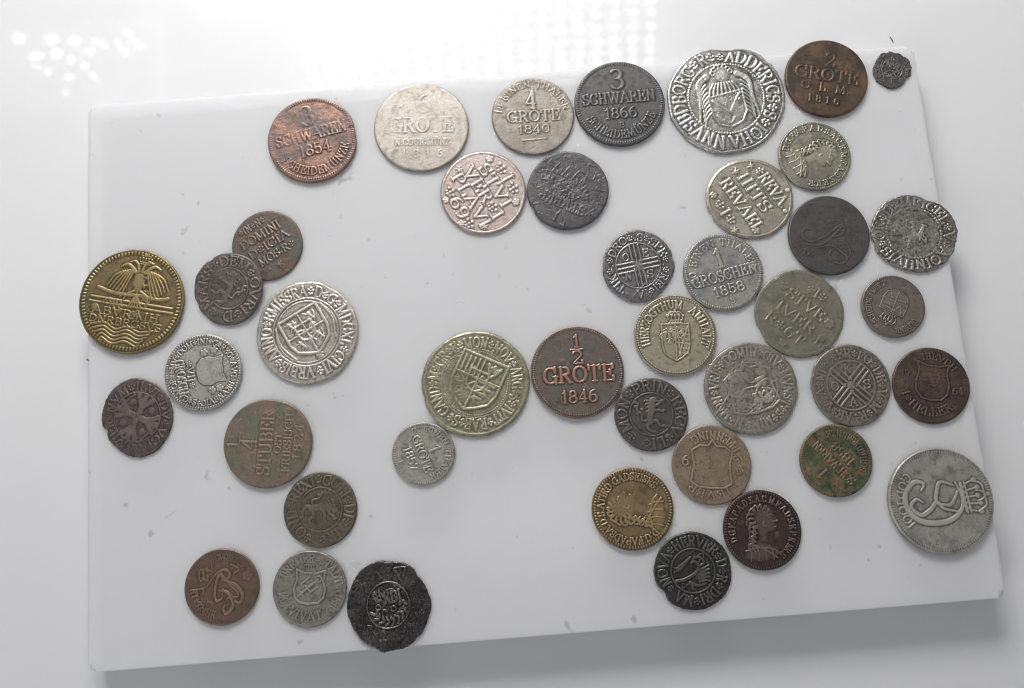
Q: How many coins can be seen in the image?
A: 42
